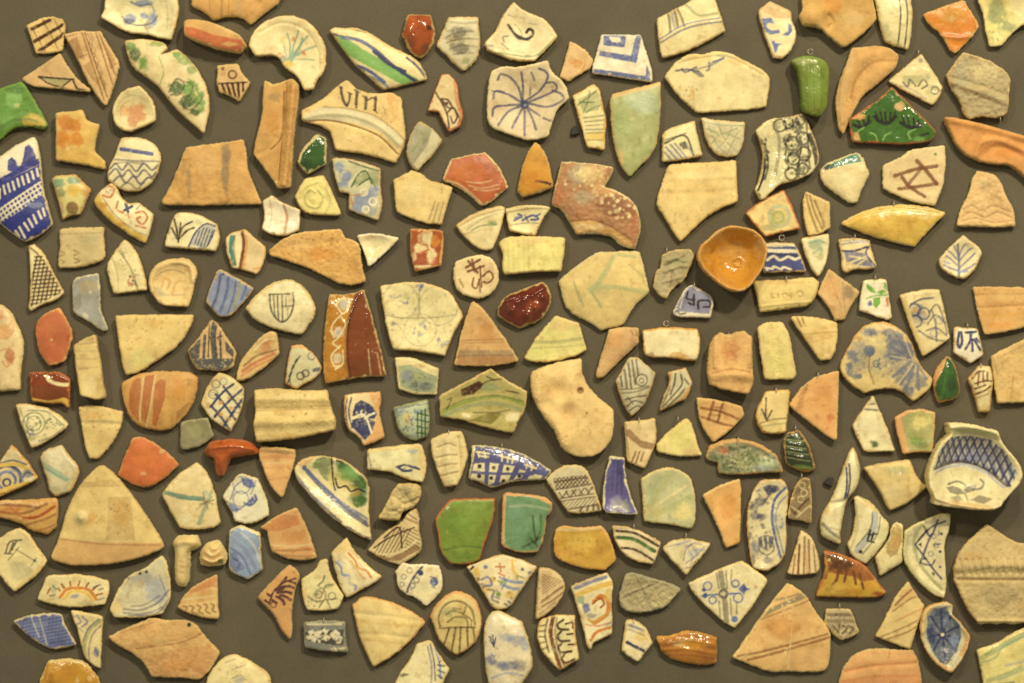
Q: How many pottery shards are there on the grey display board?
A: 200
